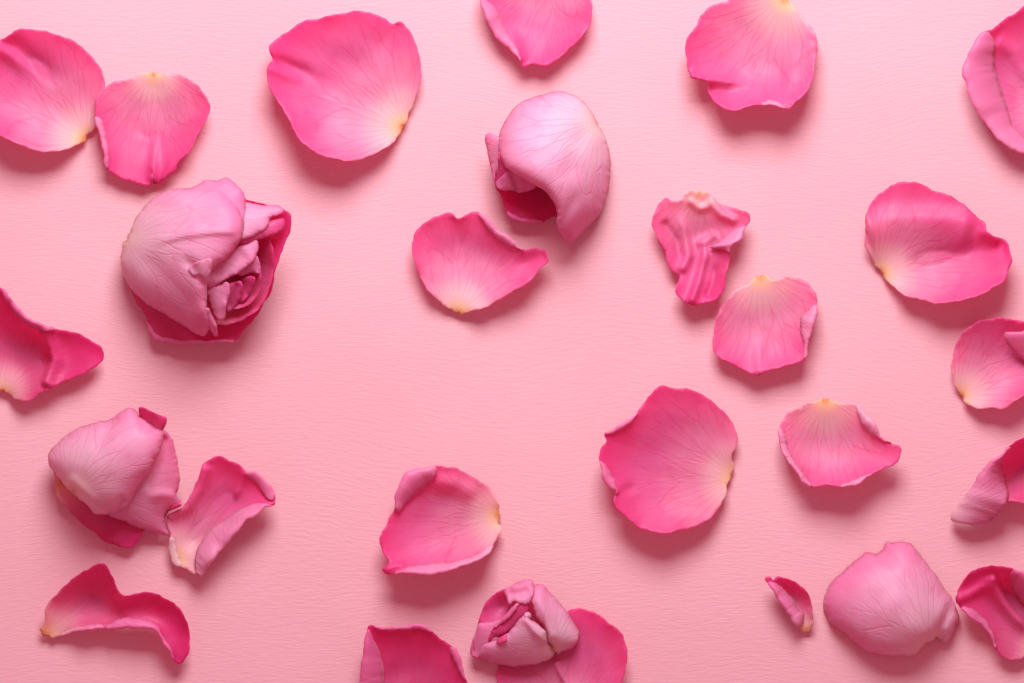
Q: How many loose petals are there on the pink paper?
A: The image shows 23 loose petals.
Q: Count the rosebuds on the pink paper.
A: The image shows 4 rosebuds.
